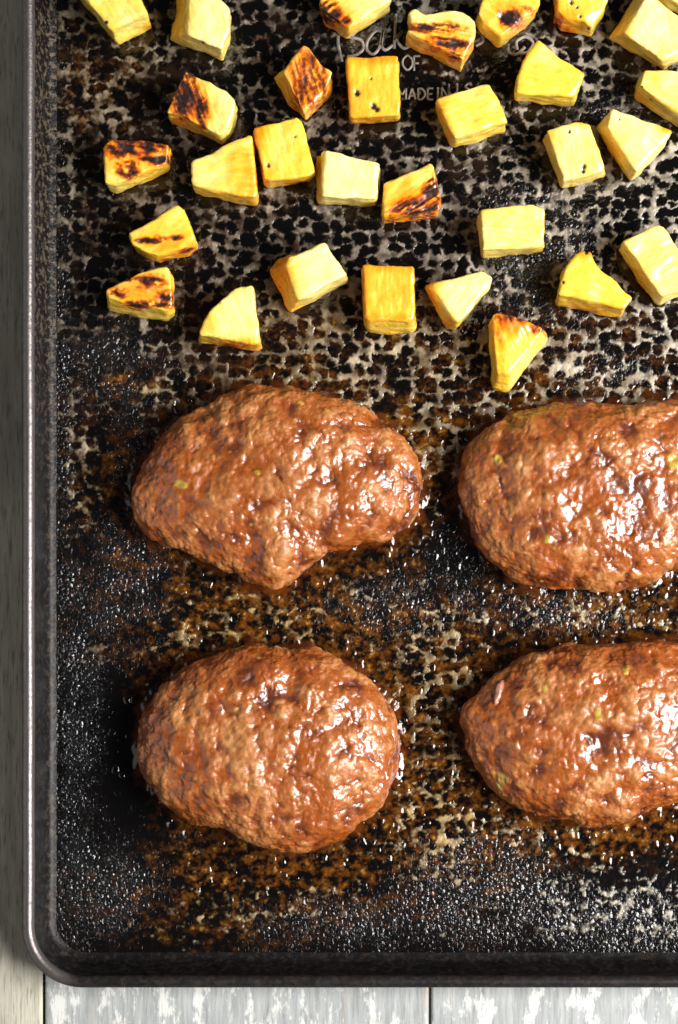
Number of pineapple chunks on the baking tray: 31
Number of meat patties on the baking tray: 4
